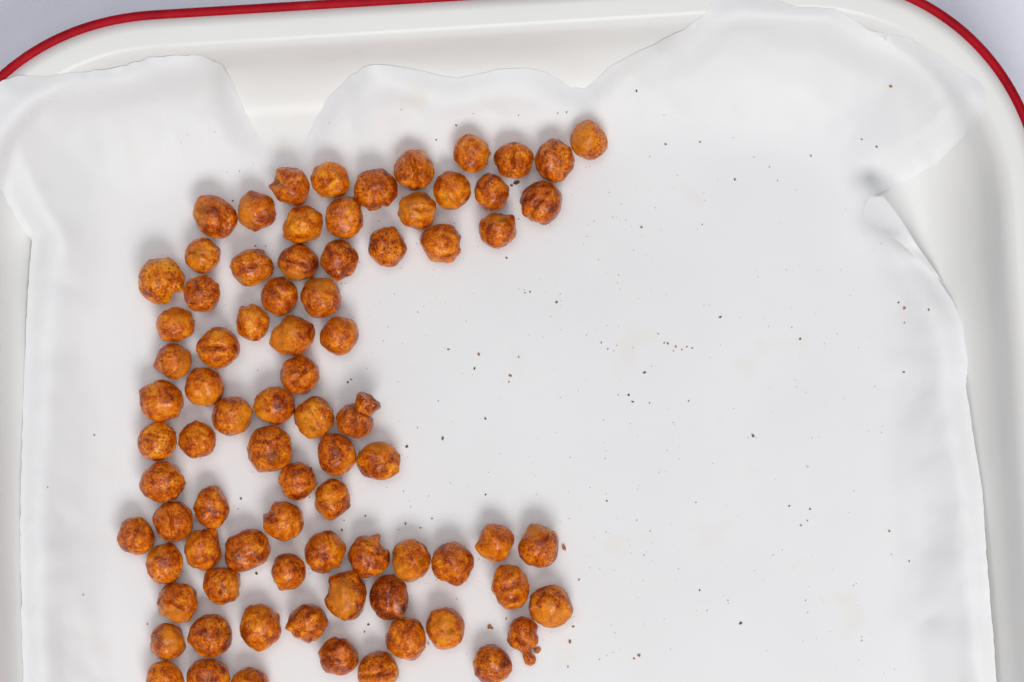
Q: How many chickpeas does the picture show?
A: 81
